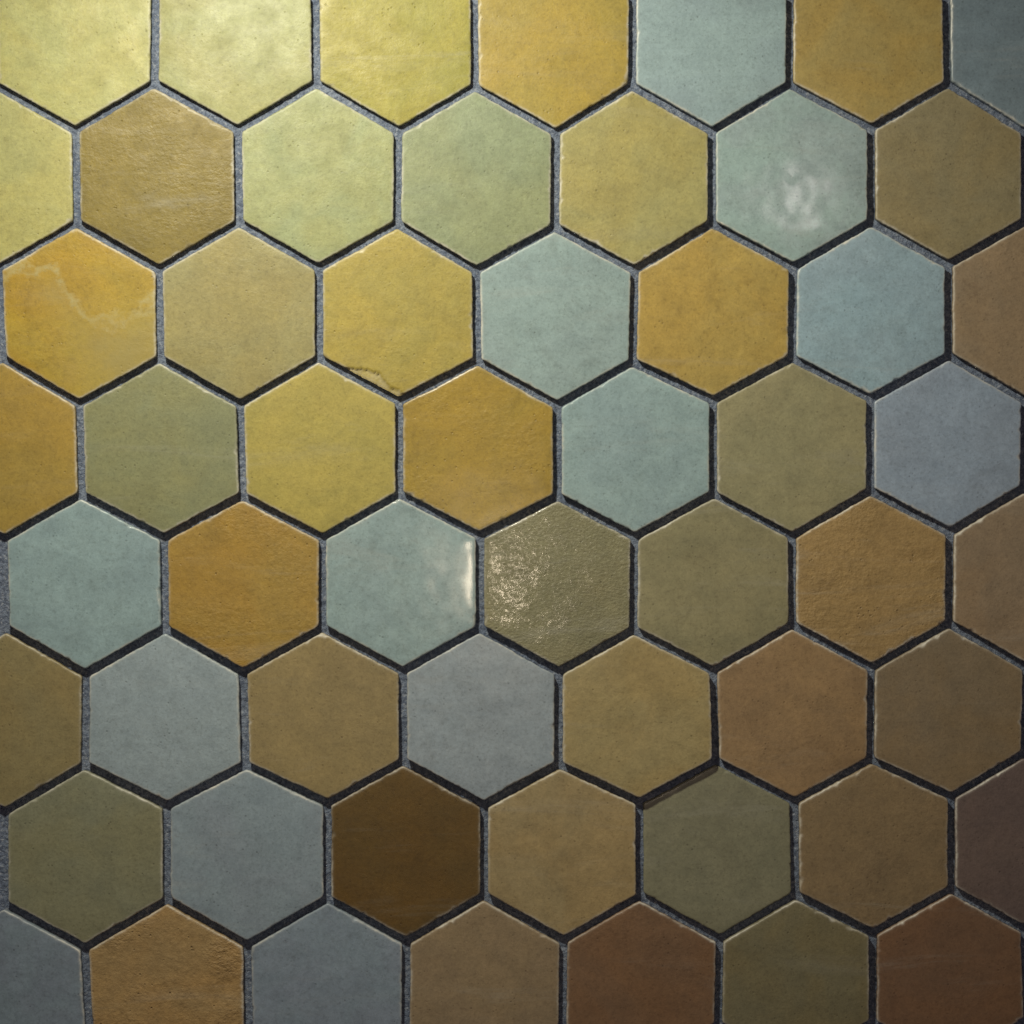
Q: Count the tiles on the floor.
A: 56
